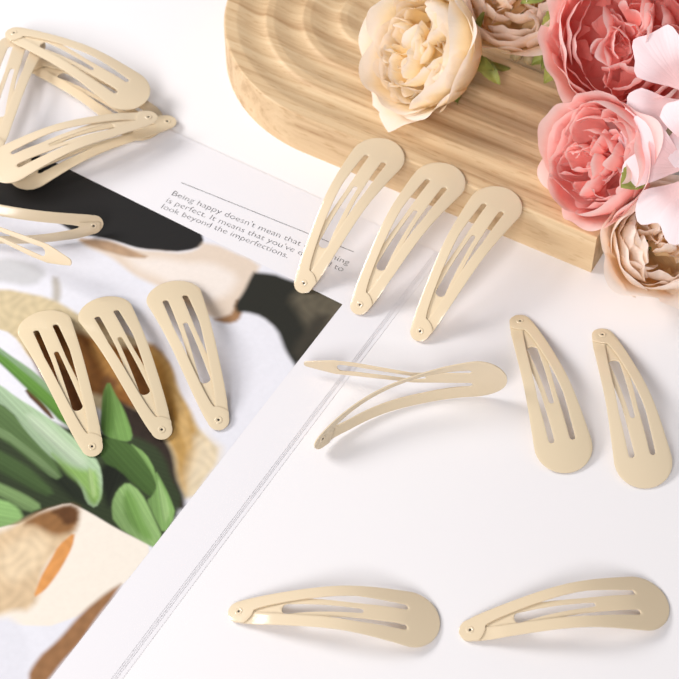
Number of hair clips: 17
